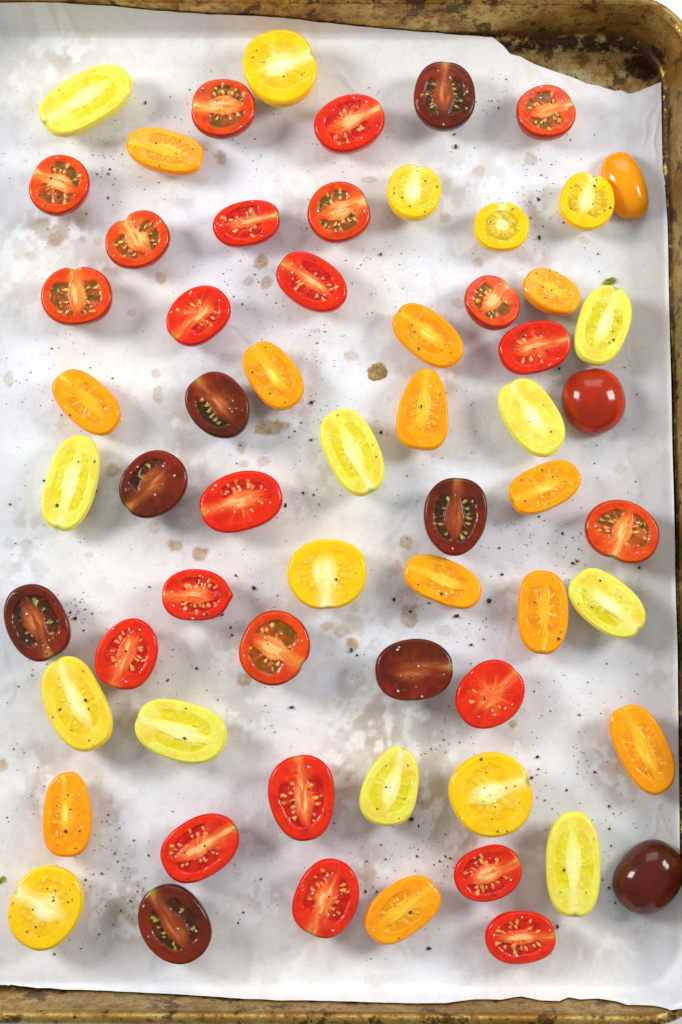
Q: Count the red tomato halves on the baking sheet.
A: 24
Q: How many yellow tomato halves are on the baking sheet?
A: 17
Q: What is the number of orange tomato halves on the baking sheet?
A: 13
